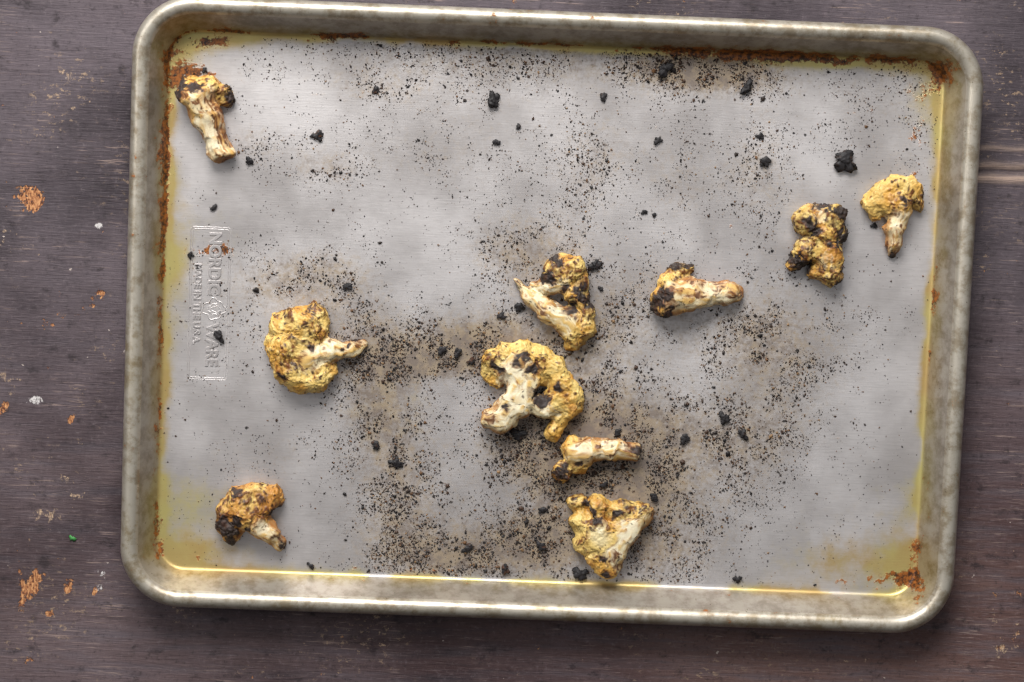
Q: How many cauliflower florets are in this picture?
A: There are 10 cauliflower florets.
